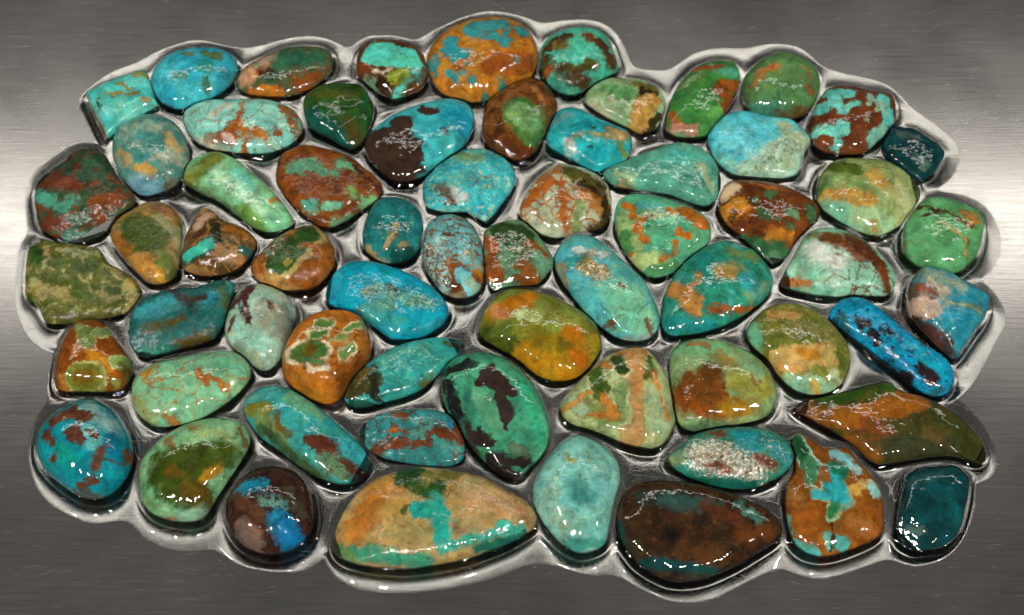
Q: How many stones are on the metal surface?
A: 64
